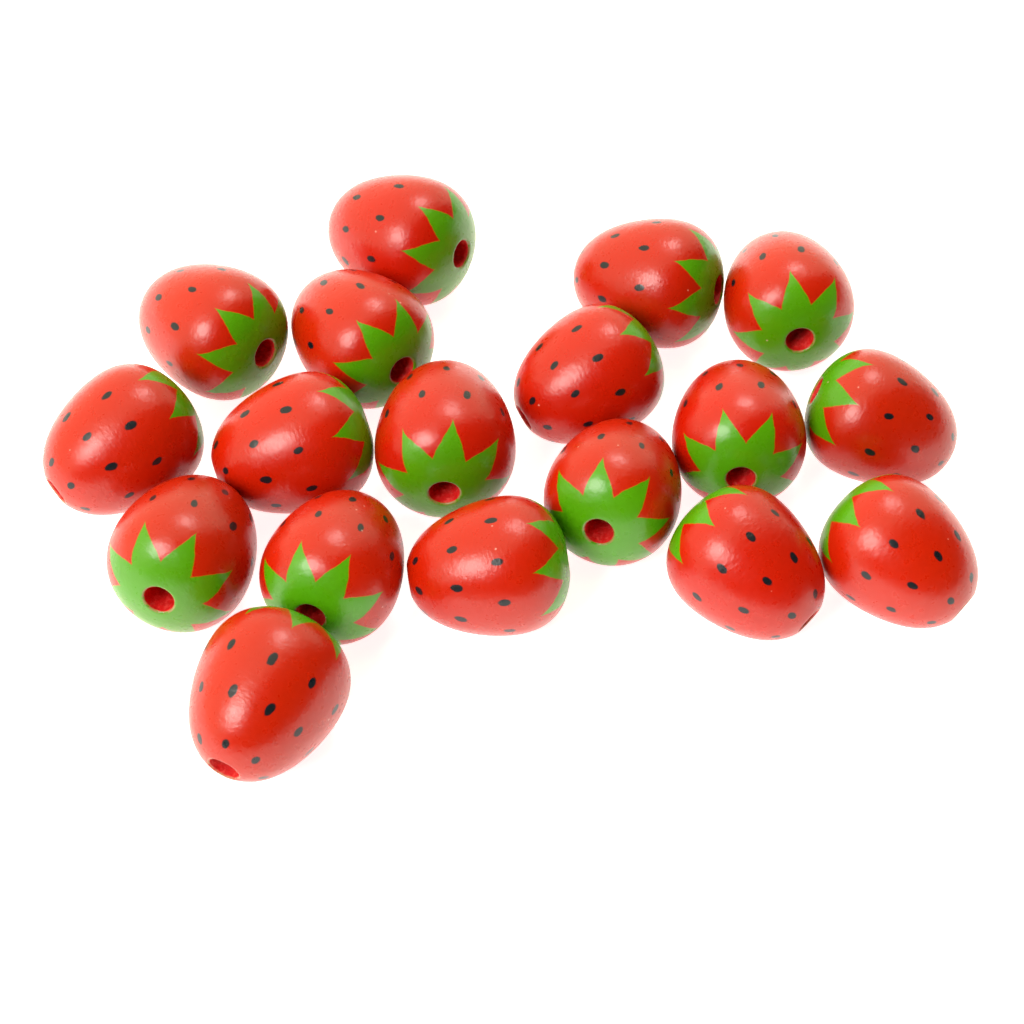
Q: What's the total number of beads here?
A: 18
